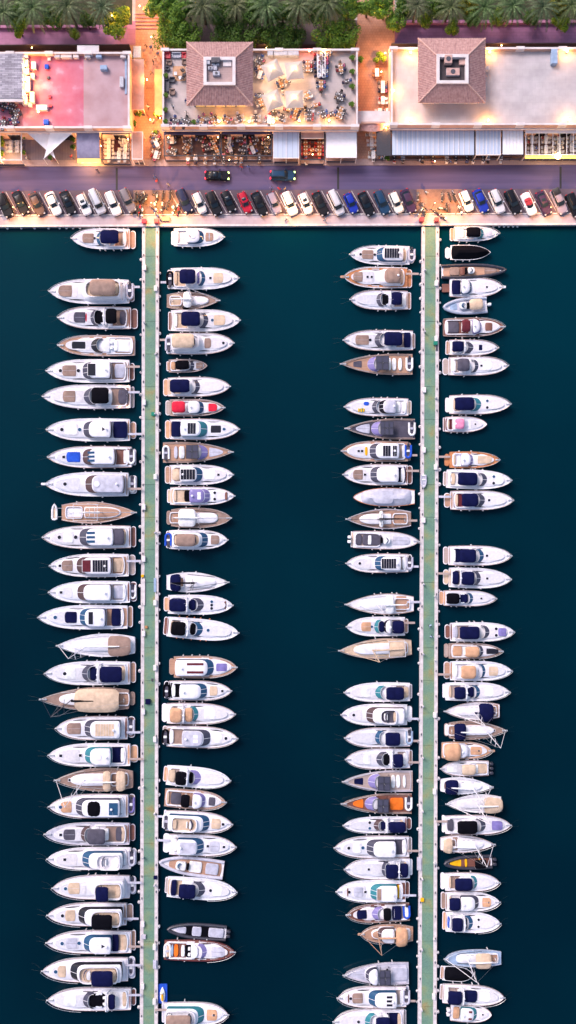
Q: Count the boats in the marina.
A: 126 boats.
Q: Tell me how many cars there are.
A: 35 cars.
